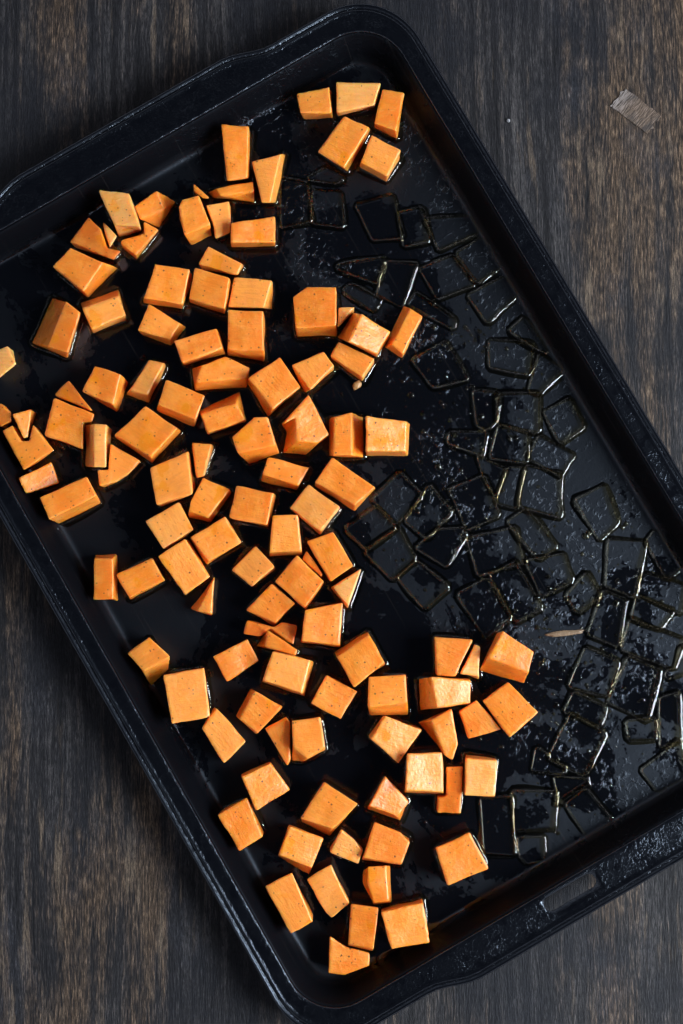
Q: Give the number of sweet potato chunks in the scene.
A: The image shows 113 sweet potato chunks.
